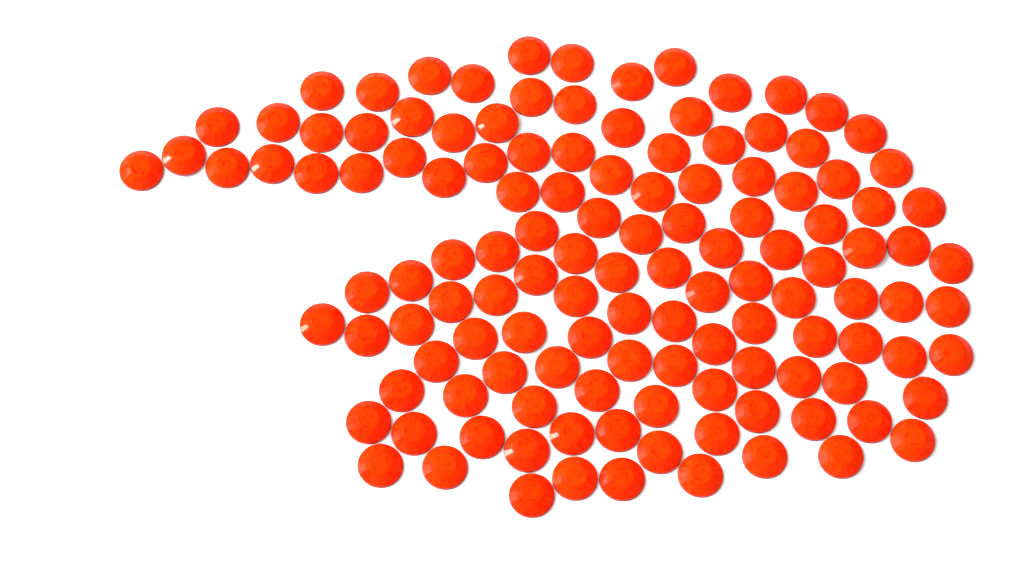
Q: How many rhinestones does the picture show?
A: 127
